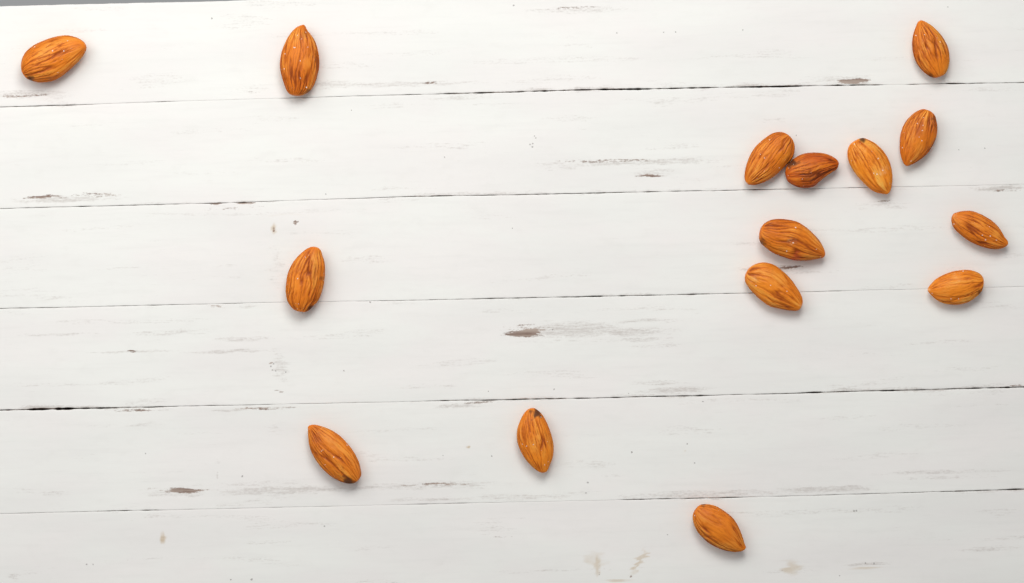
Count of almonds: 15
